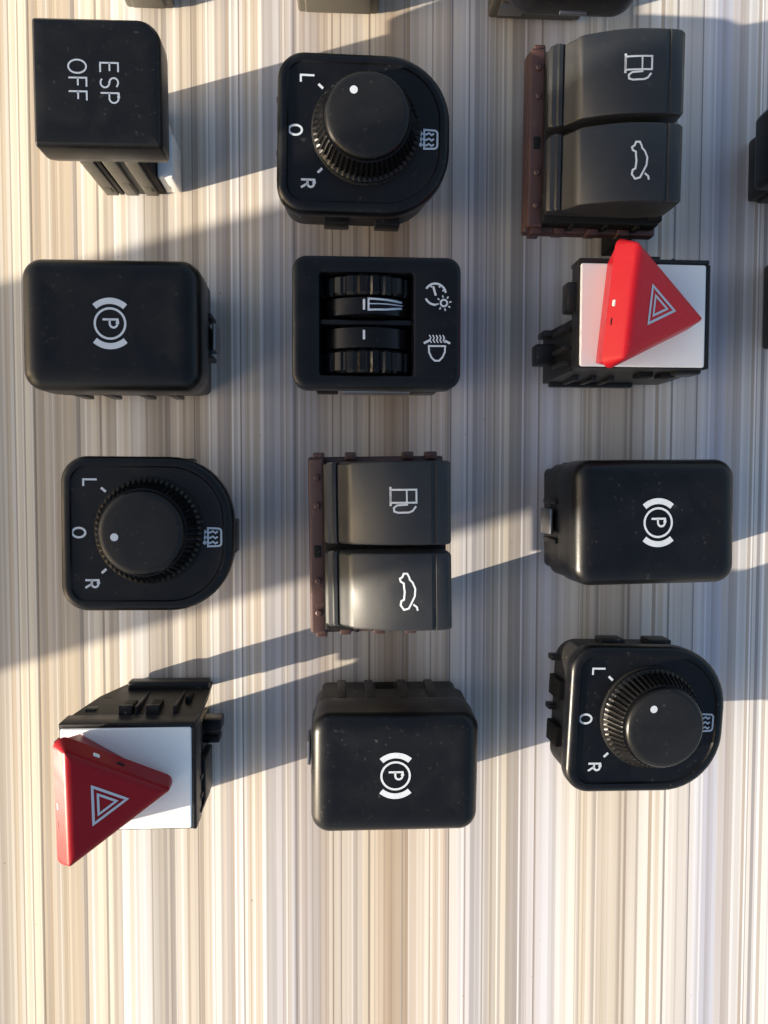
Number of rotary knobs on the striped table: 3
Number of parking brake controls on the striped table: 3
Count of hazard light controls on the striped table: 2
